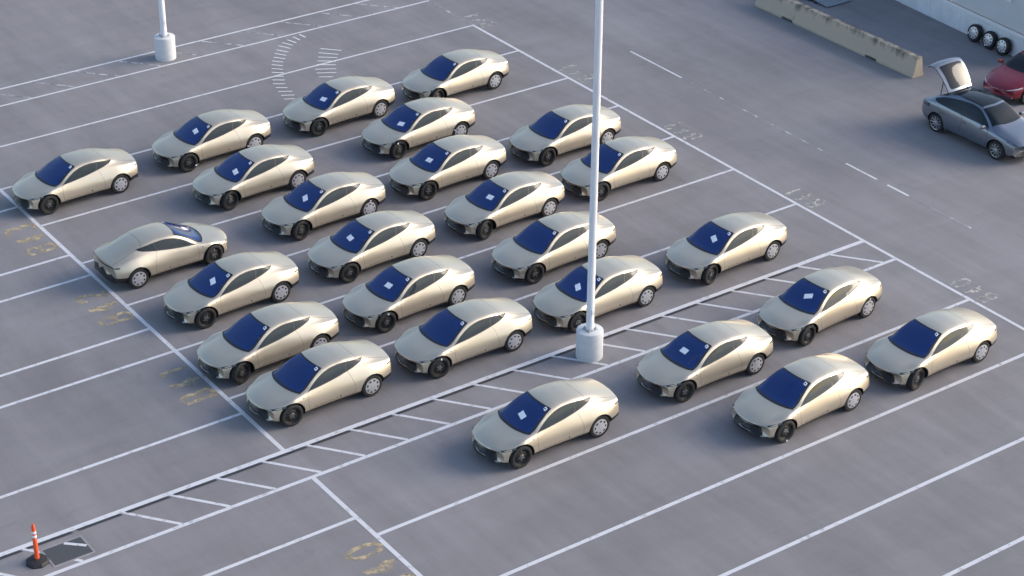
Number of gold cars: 26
